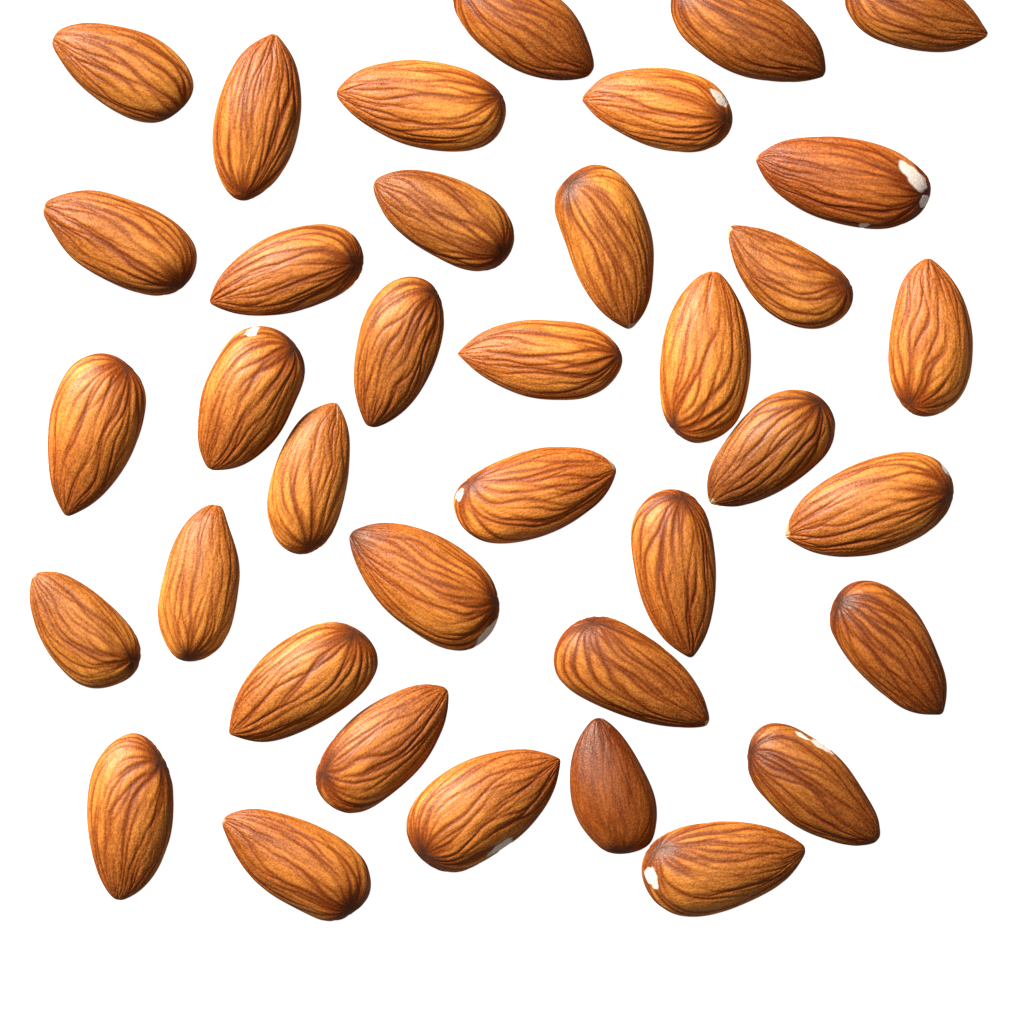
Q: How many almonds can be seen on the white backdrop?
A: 37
